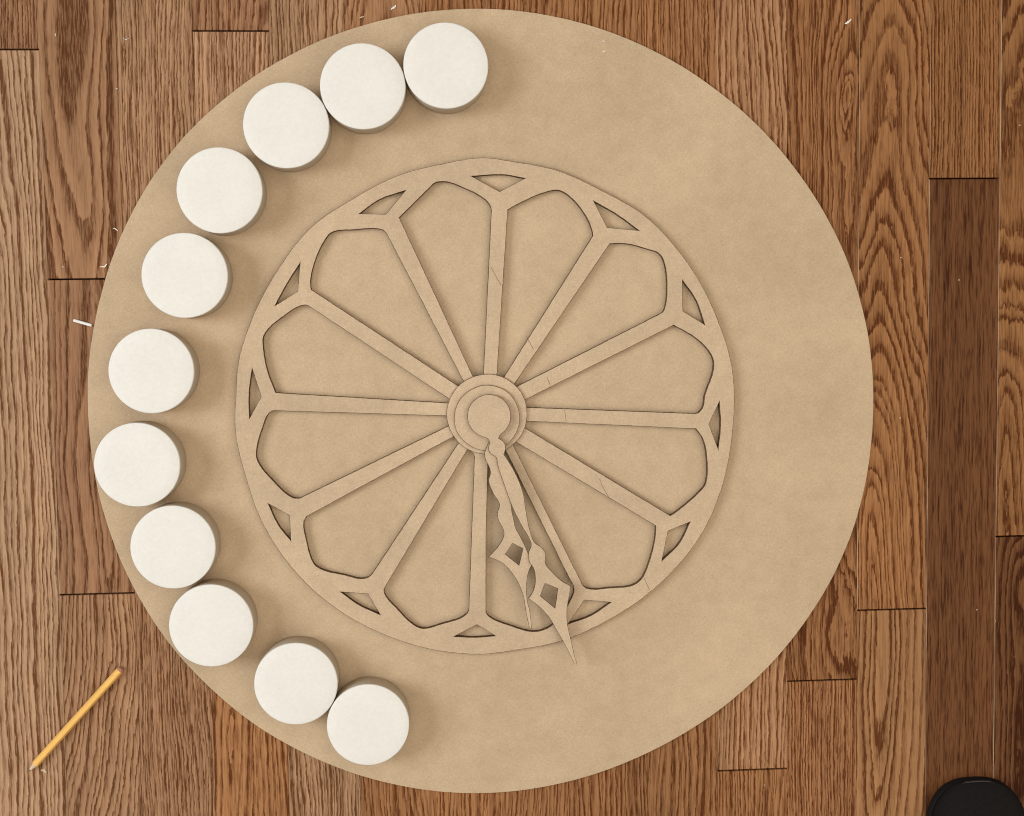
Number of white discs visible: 11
